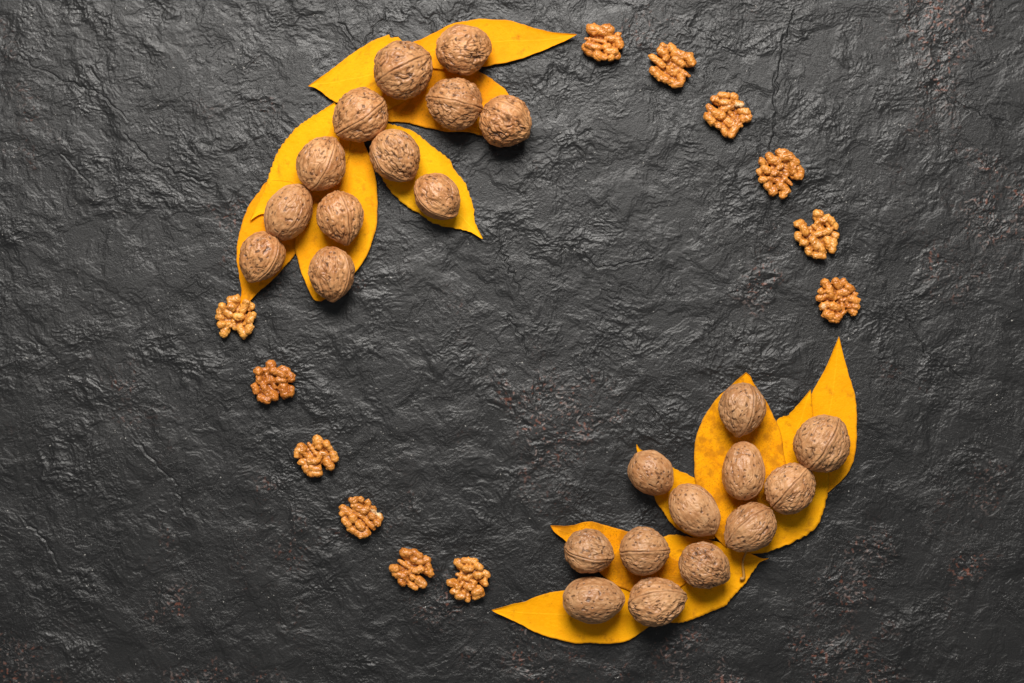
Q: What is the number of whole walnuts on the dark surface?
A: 24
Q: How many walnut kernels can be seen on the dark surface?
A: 12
